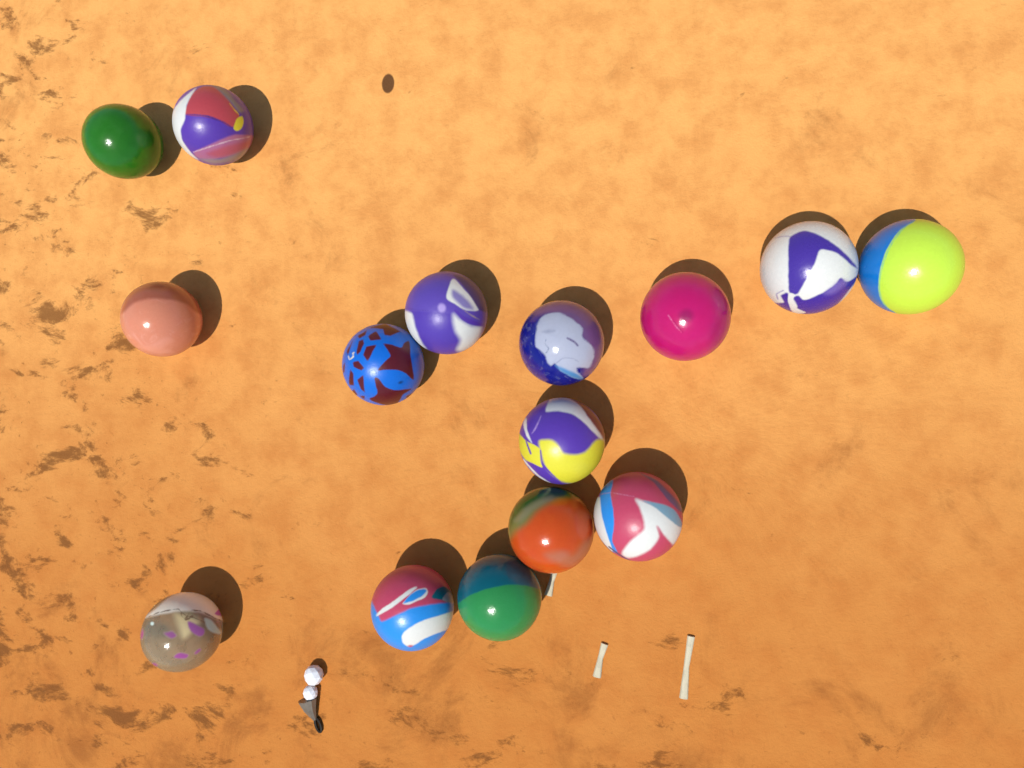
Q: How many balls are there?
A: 15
